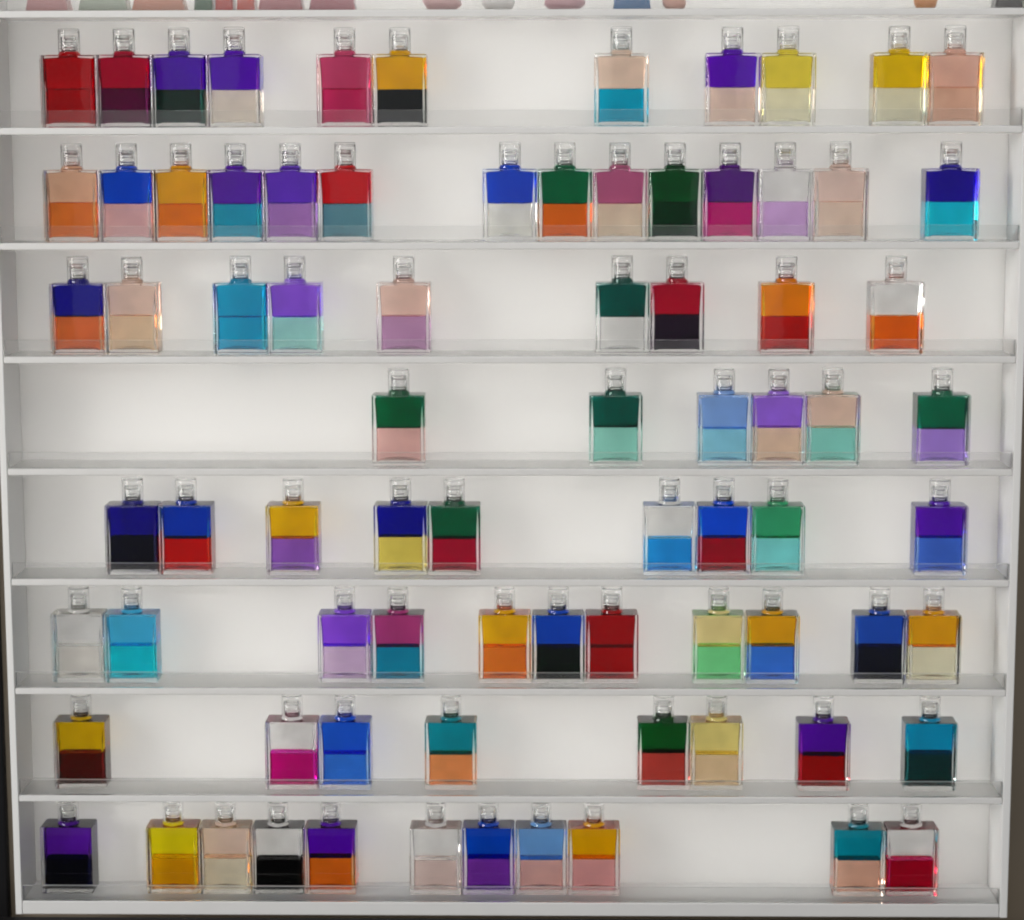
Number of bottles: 79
